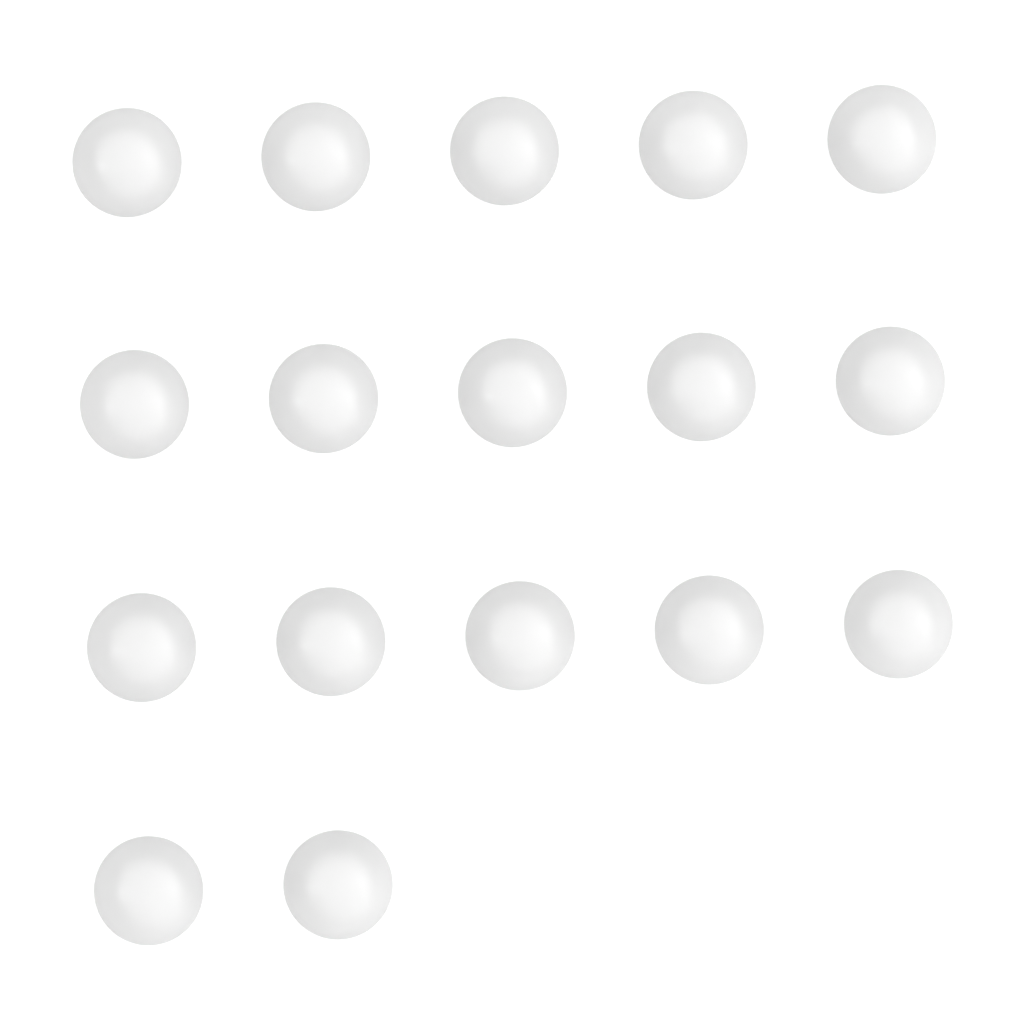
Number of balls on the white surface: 17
